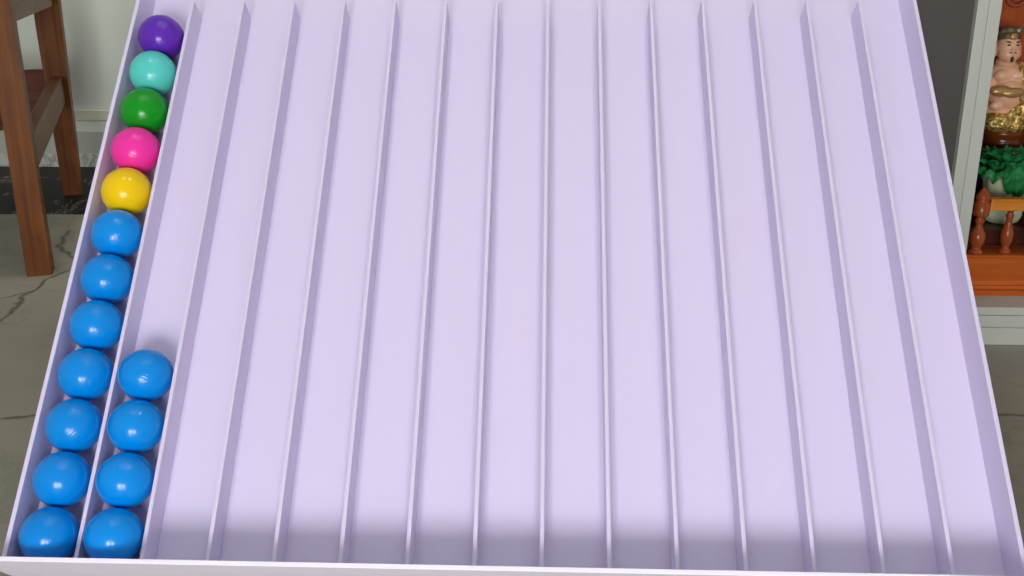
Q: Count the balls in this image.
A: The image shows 16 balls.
